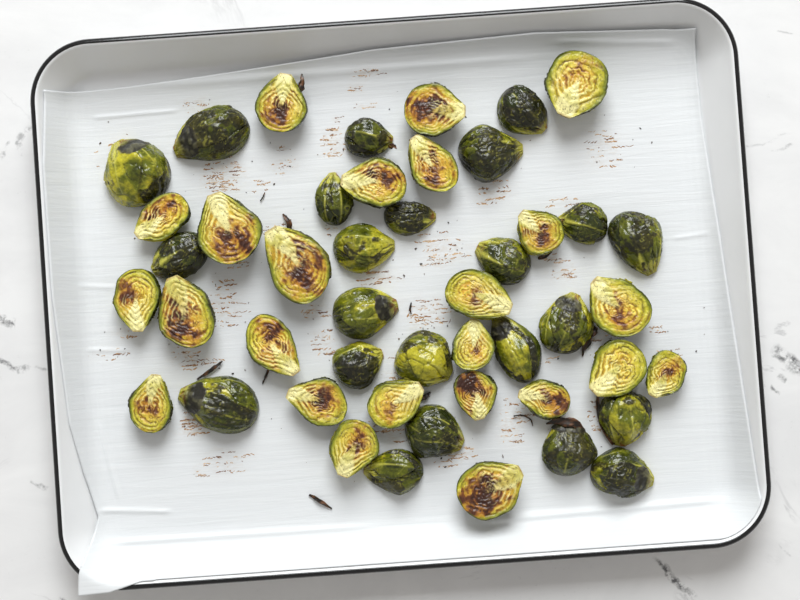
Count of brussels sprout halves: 47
